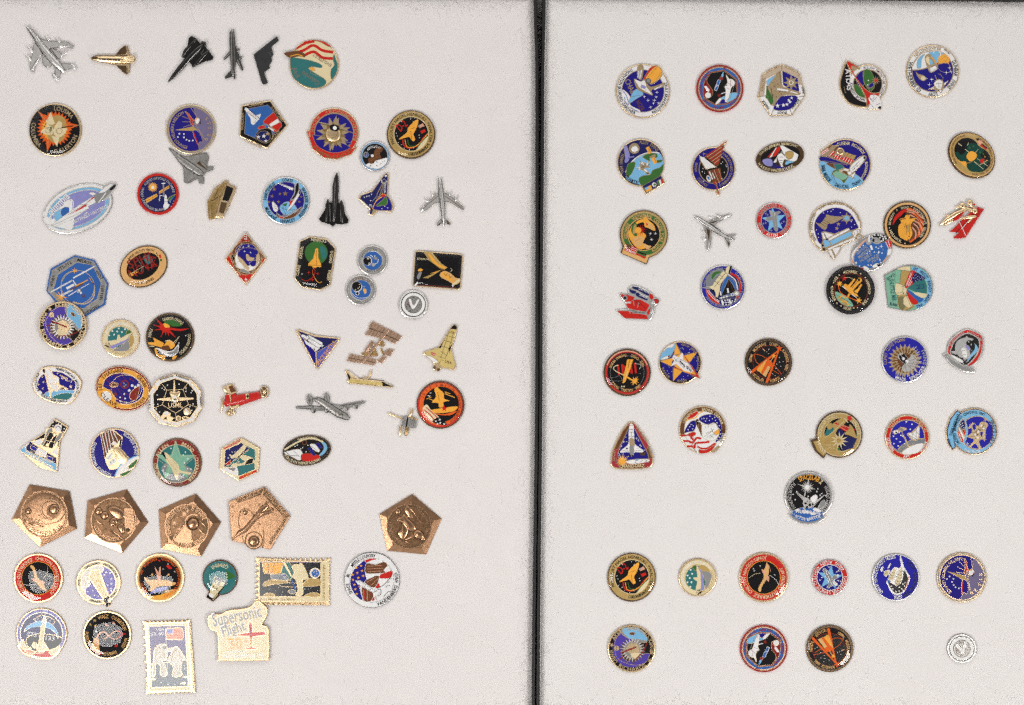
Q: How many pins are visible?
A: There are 104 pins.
